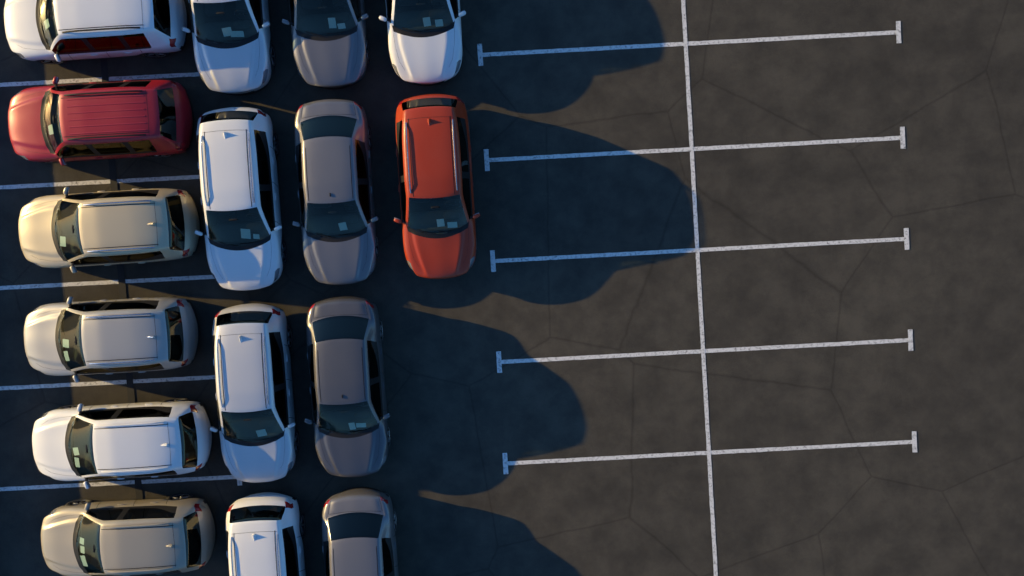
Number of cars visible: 16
